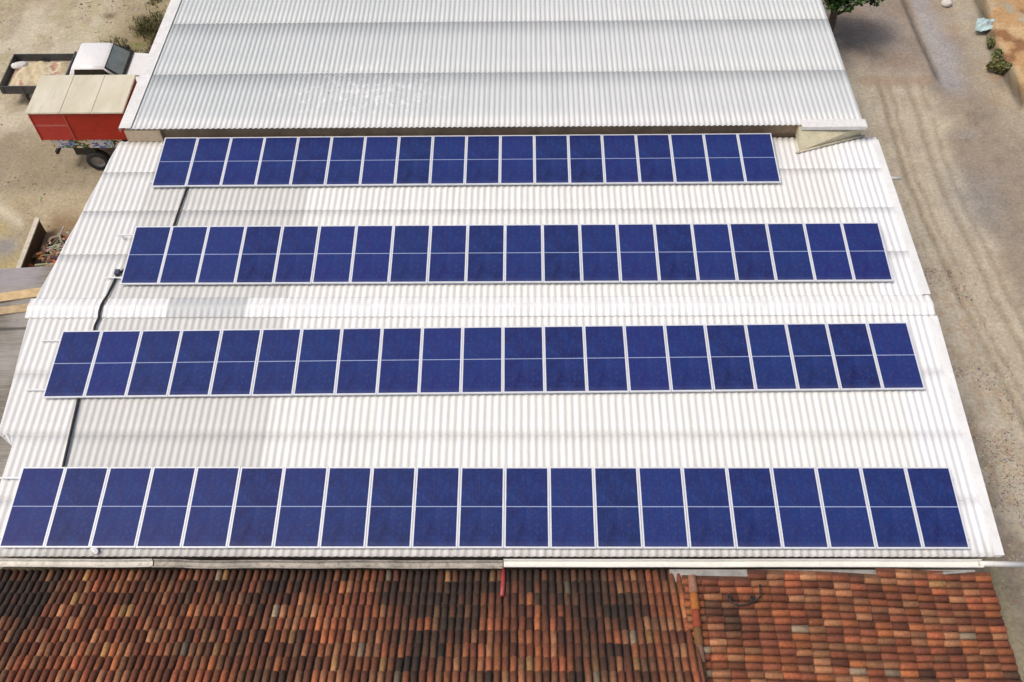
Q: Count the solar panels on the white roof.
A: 80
